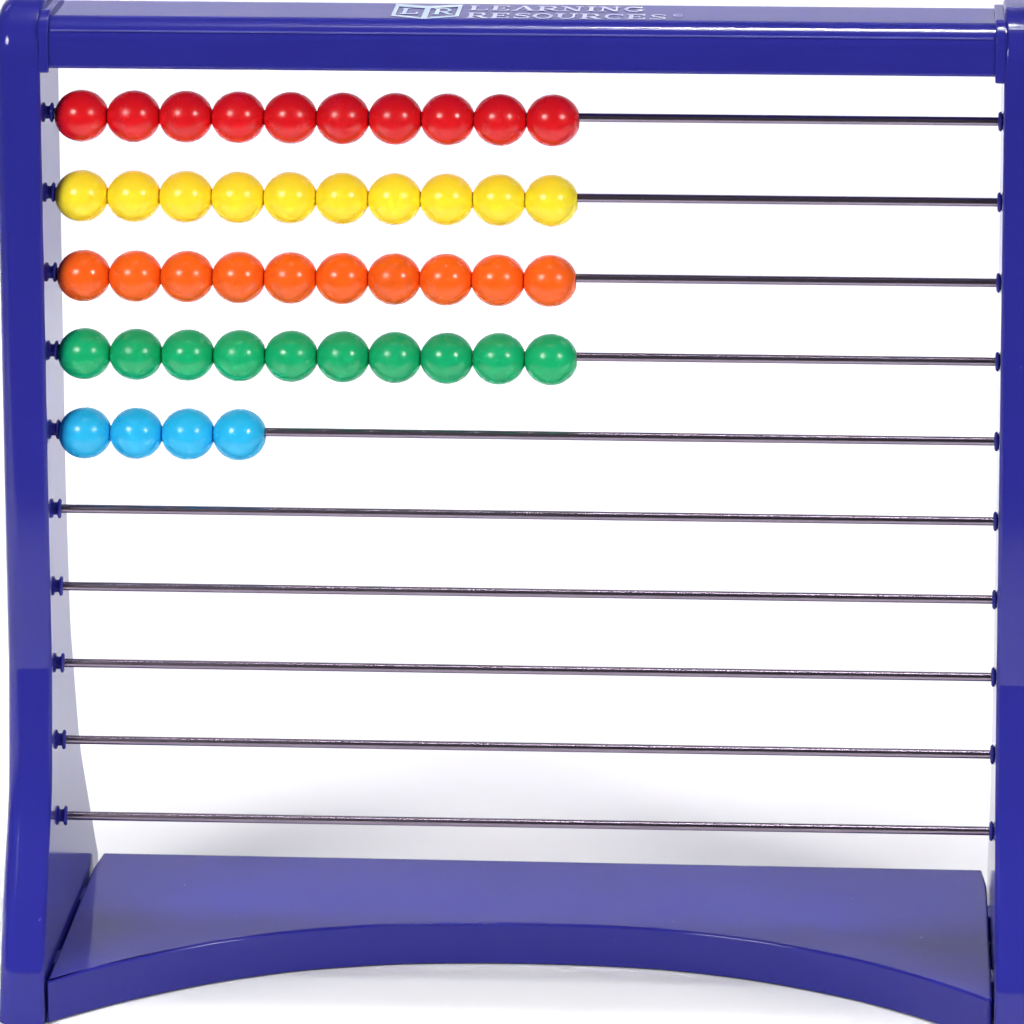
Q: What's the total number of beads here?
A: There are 44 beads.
